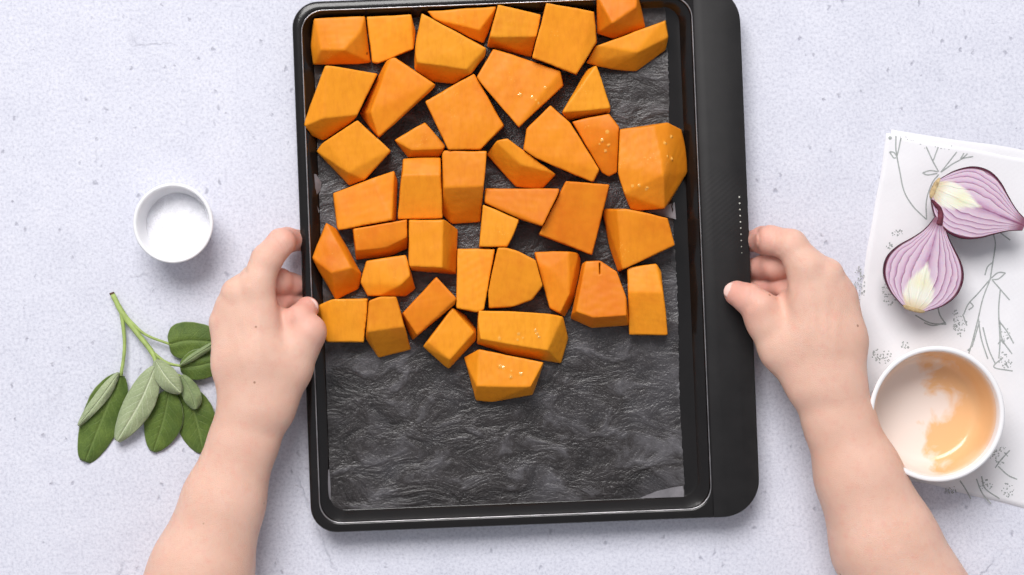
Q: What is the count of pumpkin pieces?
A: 41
